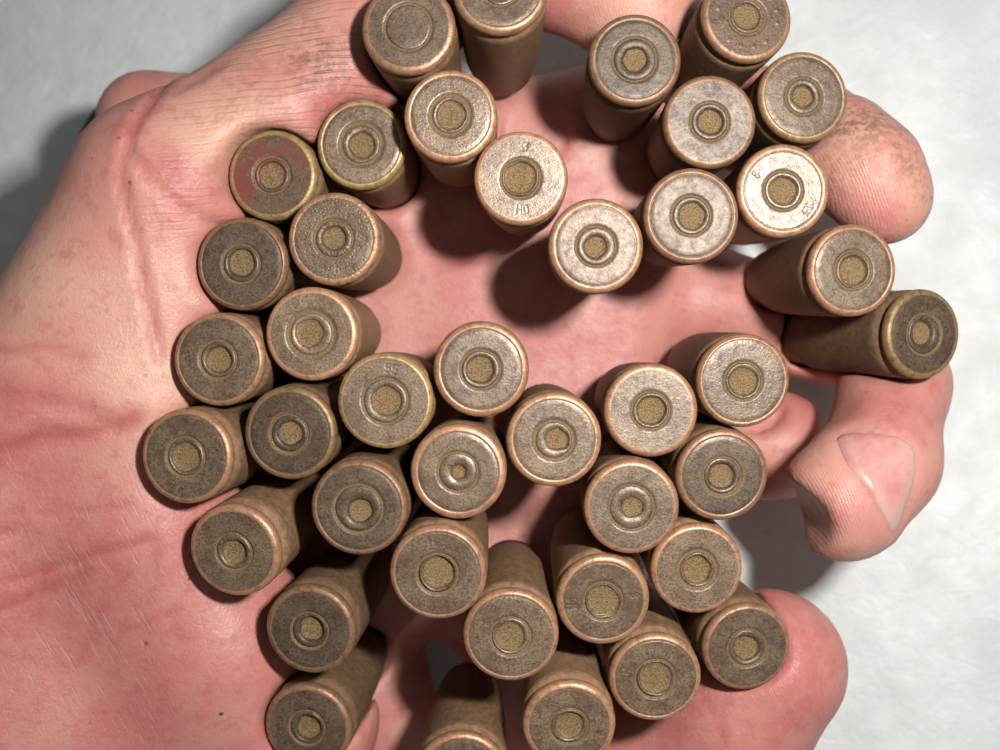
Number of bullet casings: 41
